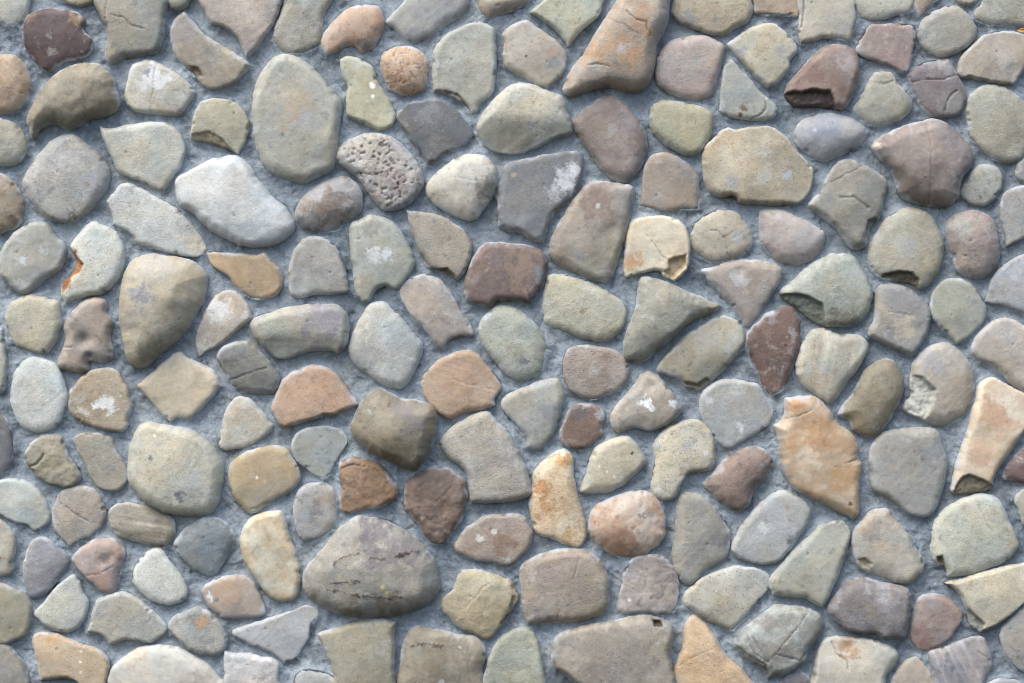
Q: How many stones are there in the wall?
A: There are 175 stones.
